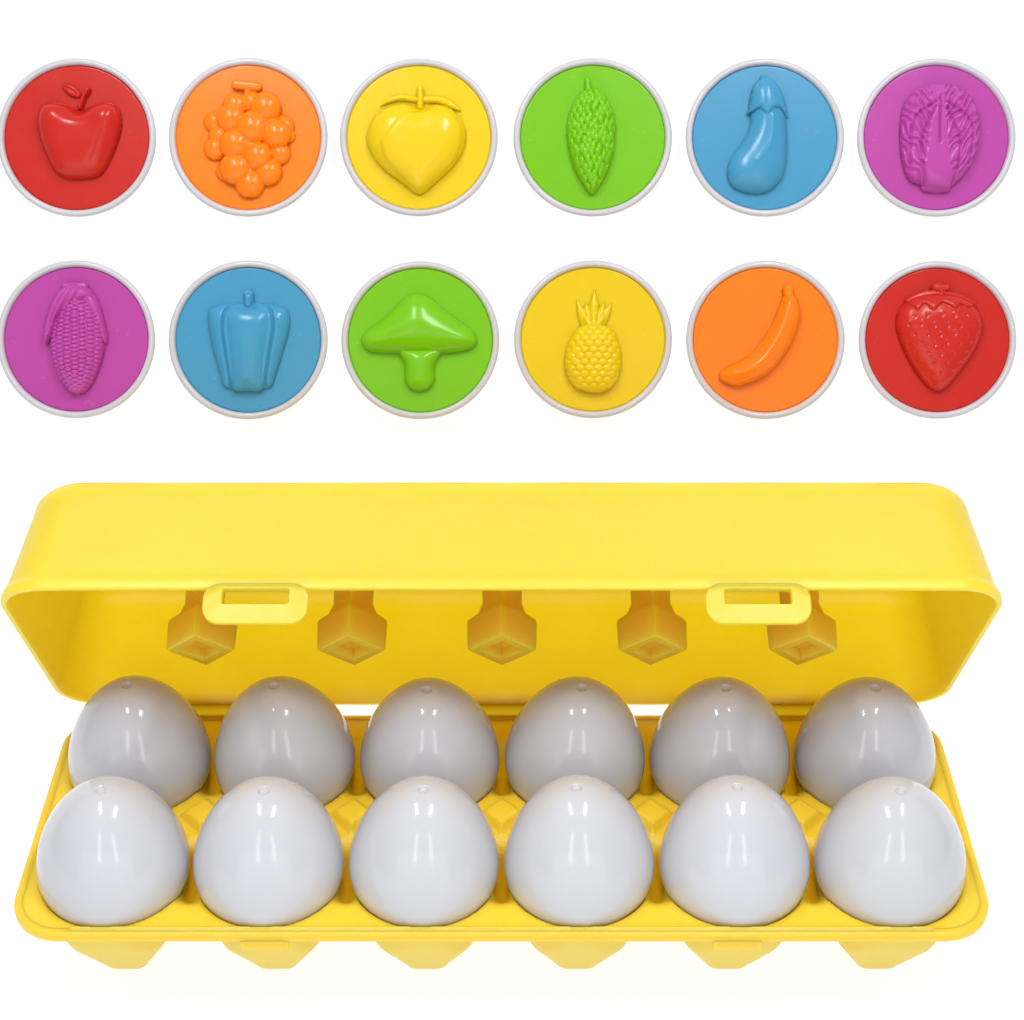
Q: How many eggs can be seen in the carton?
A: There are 12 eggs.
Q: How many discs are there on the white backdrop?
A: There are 12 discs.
